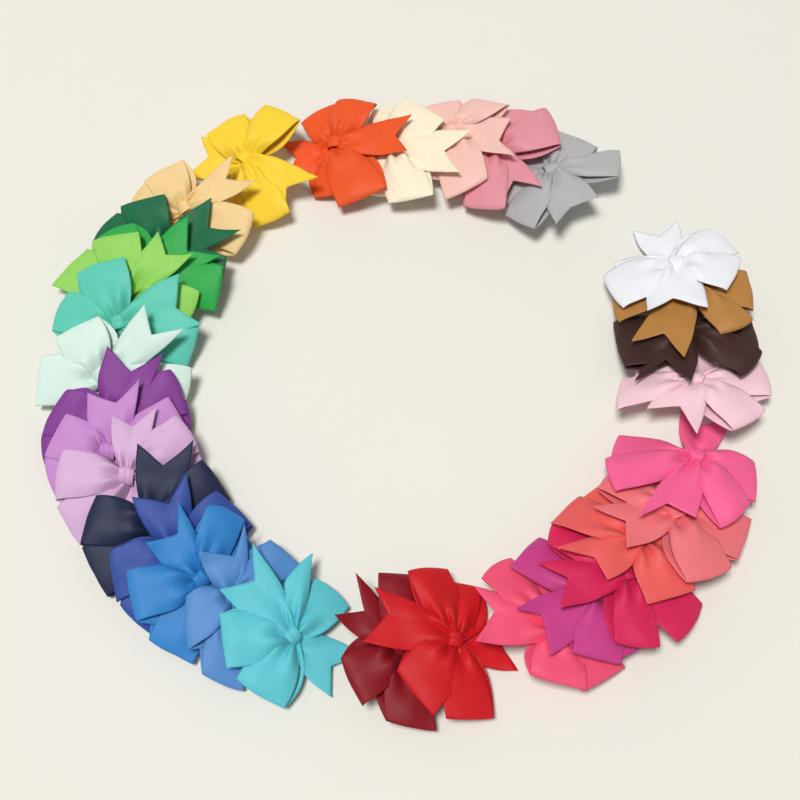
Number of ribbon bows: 32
